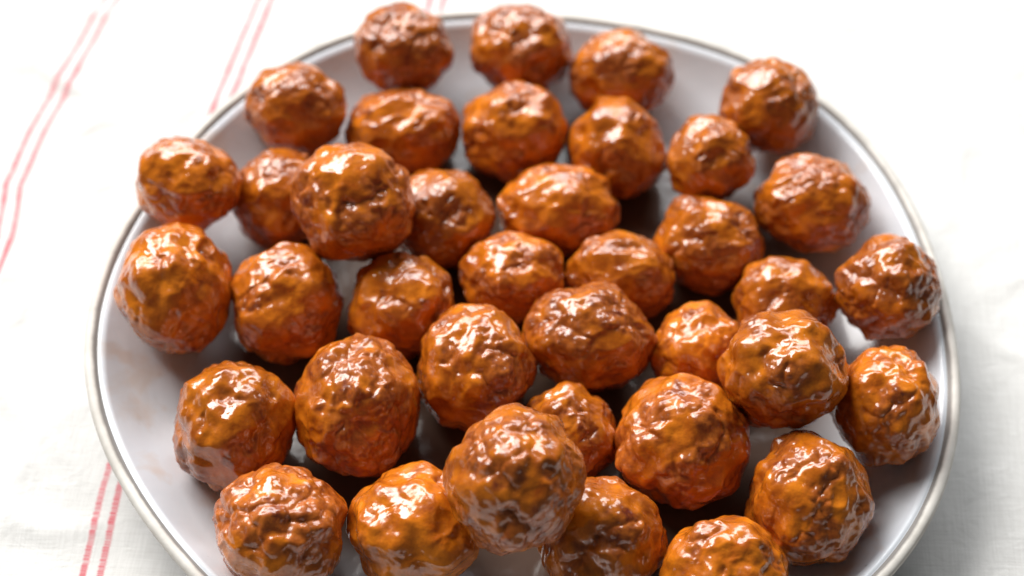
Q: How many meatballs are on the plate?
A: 38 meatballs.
